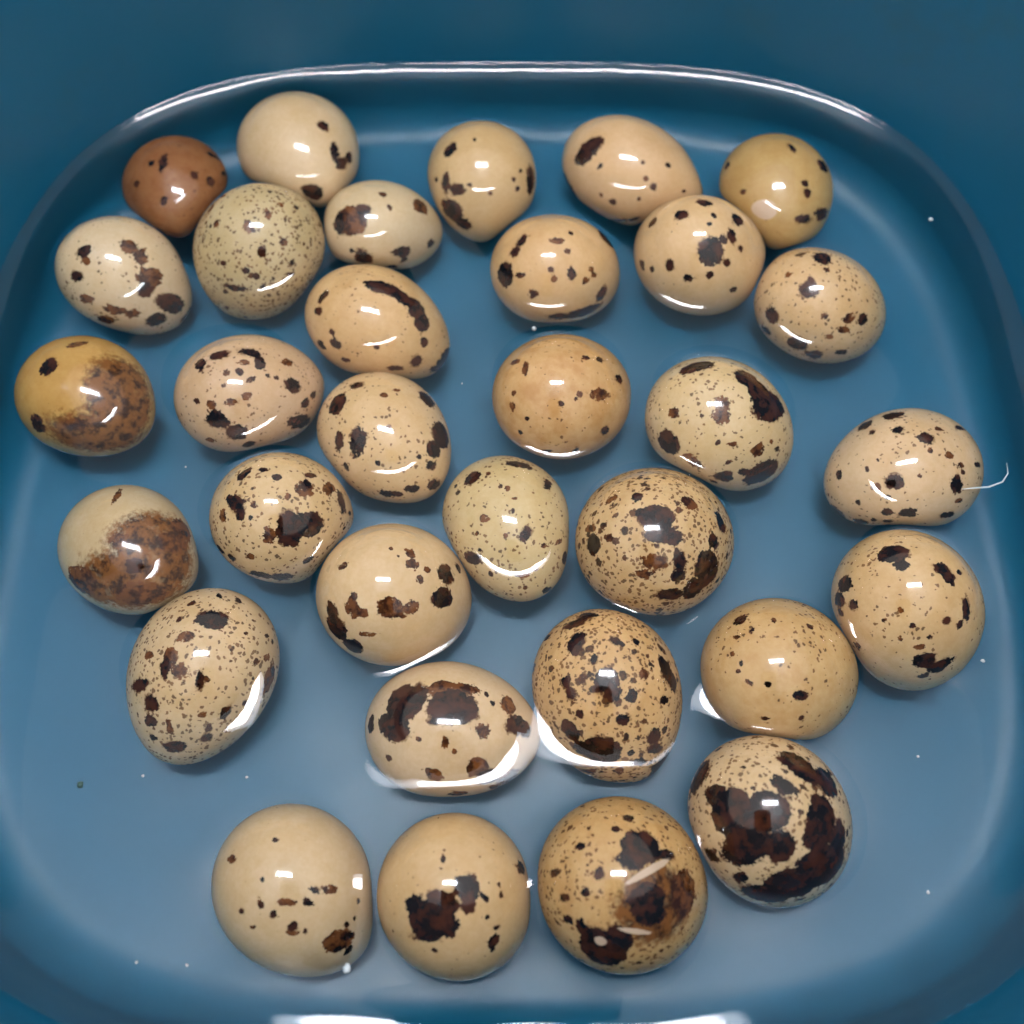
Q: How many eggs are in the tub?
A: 32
